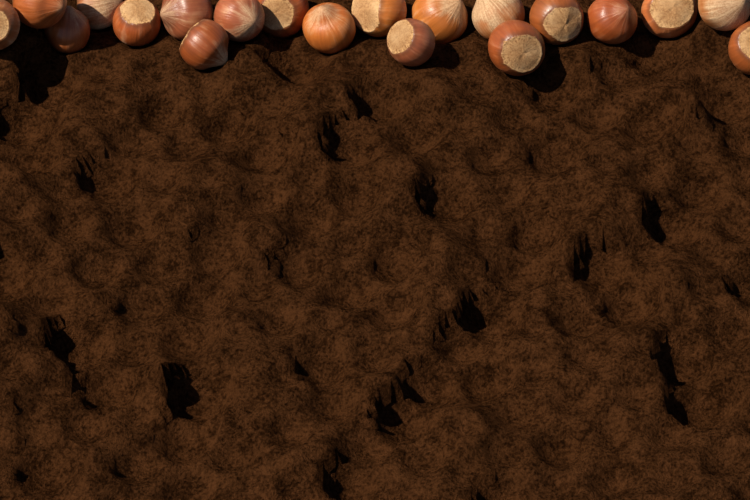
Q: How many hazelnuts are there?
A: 20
